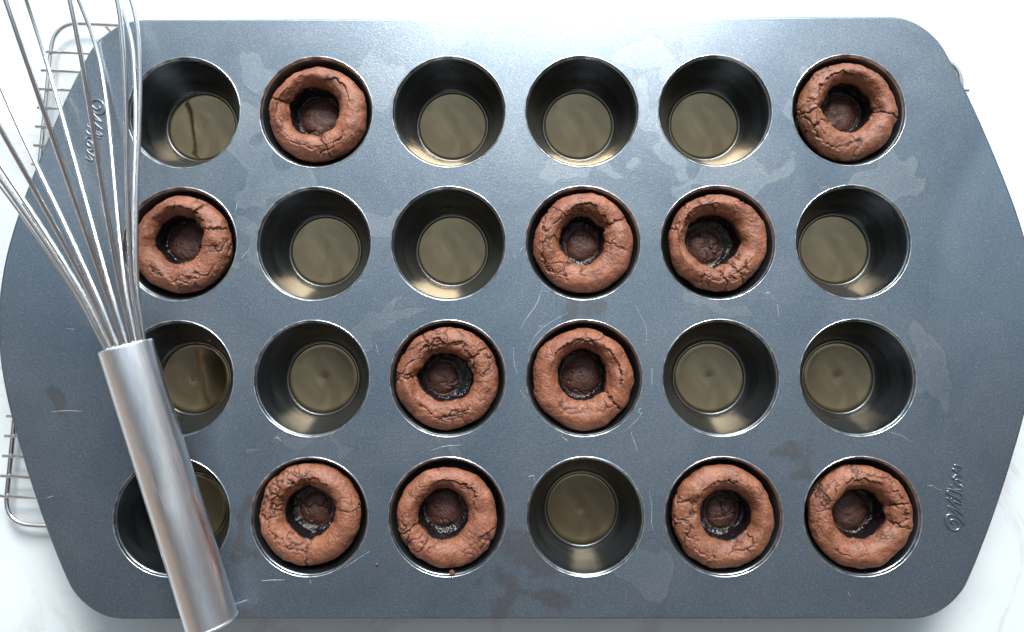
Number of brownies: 11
